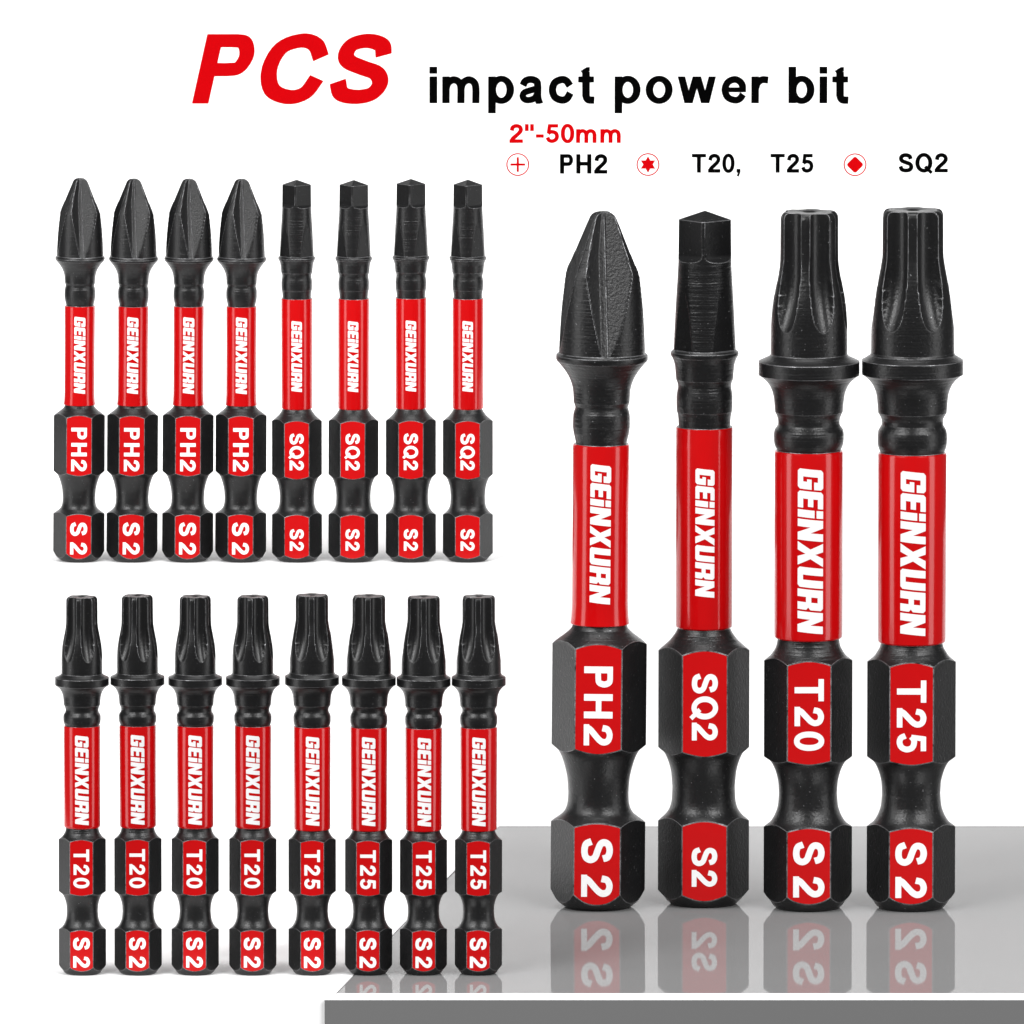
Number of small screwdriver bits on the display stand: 16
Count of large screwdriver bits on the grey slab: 4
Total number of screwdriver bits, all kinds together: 20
